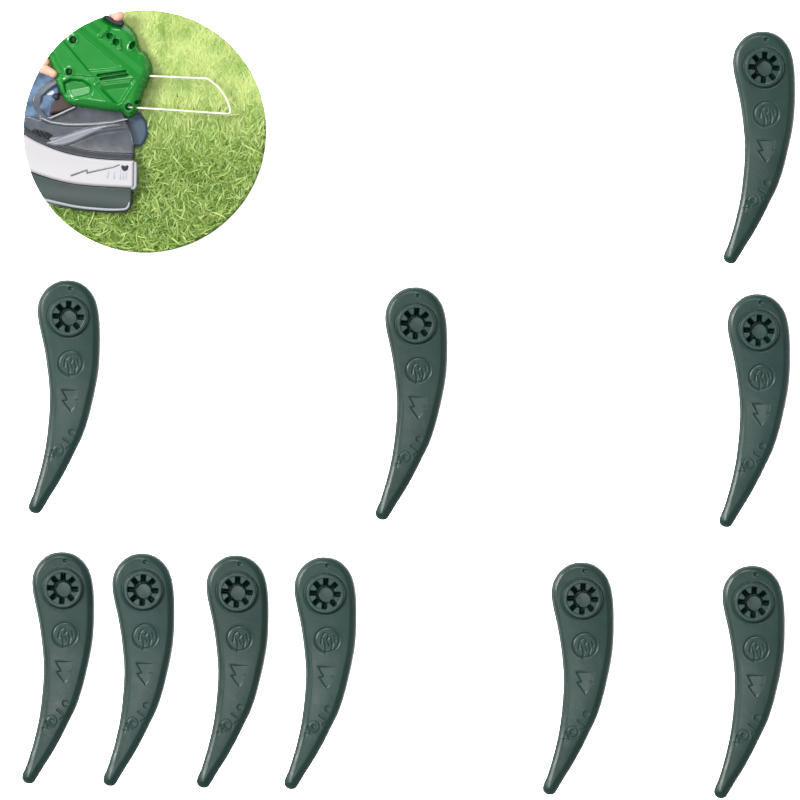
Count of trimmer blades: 10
